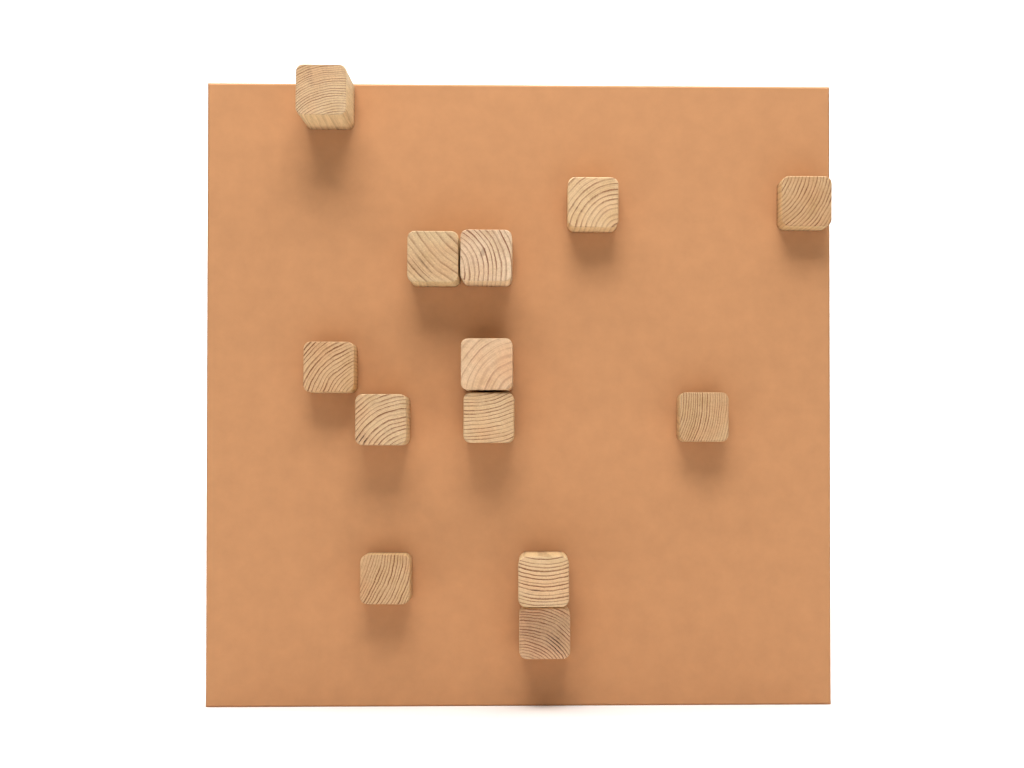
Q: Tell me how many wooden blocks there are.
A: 13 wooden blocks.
